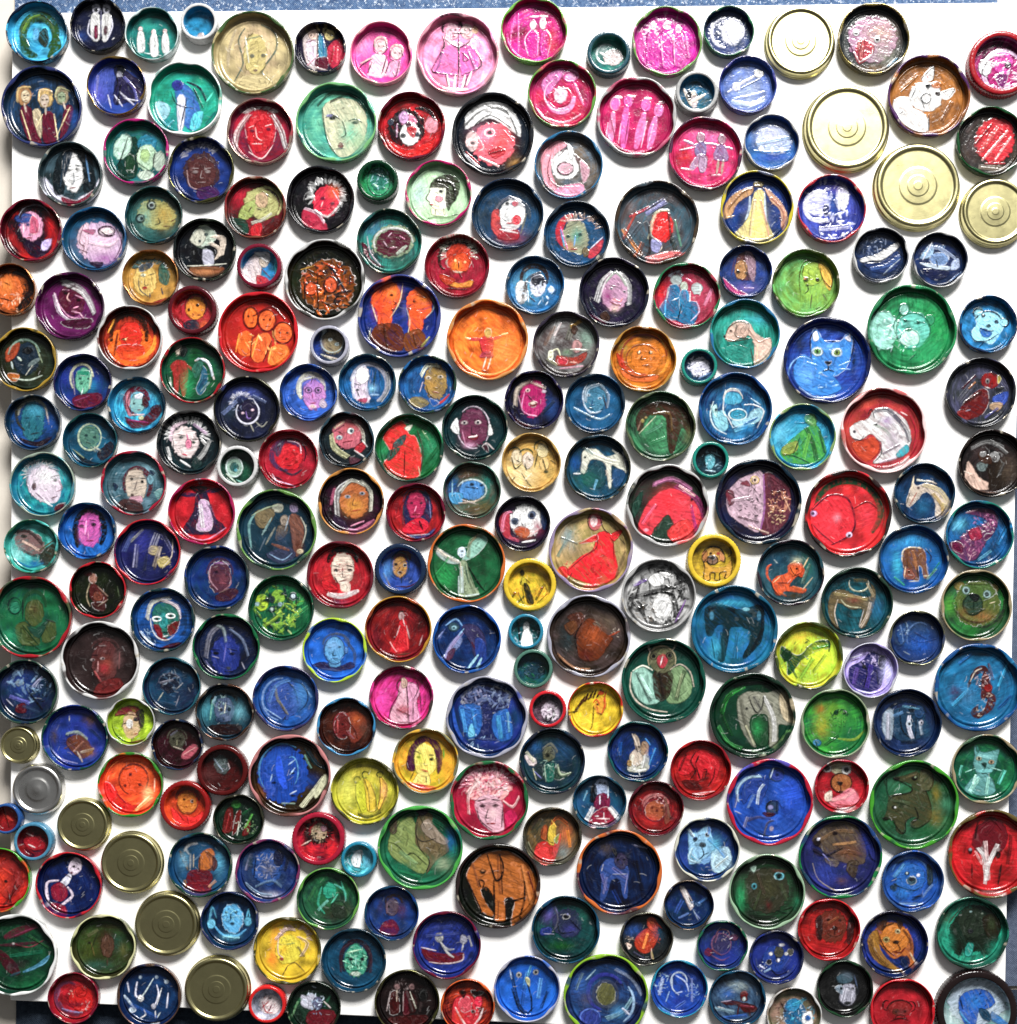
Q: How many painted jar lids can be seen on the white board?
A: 200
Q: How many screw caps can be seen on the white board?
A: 25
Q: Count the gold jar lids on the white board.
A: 9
